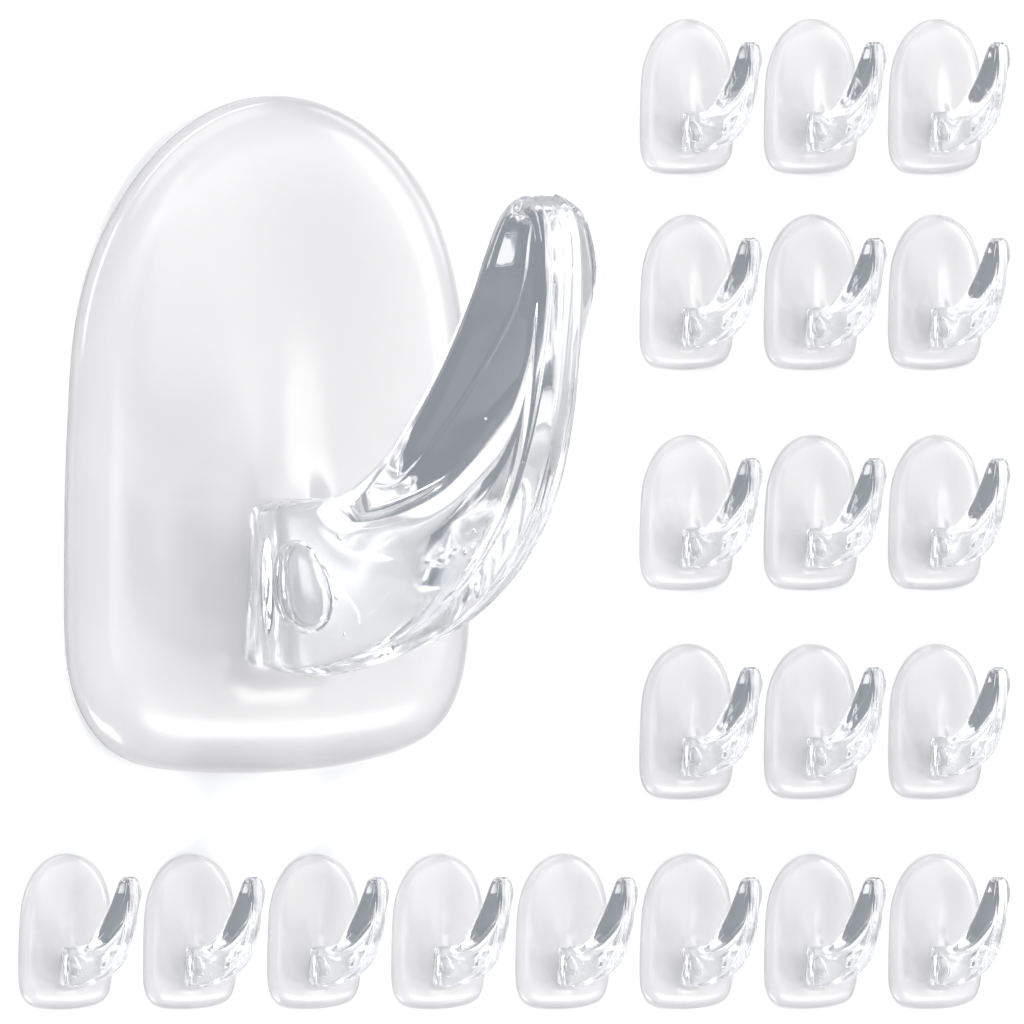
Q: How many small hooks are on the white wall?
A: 20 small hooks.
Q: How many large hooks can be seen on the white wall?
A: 1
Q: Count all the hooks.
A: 21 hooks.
